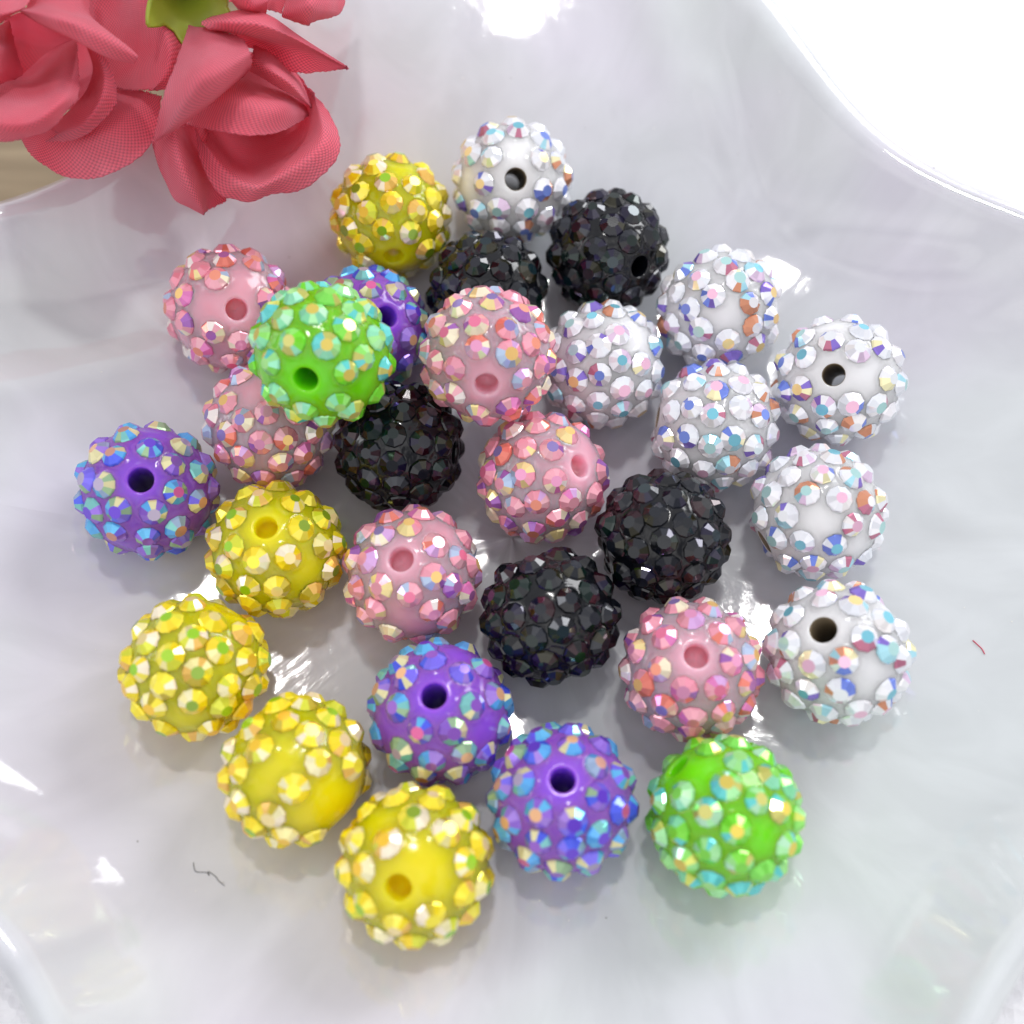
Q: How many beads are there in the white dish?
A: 29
